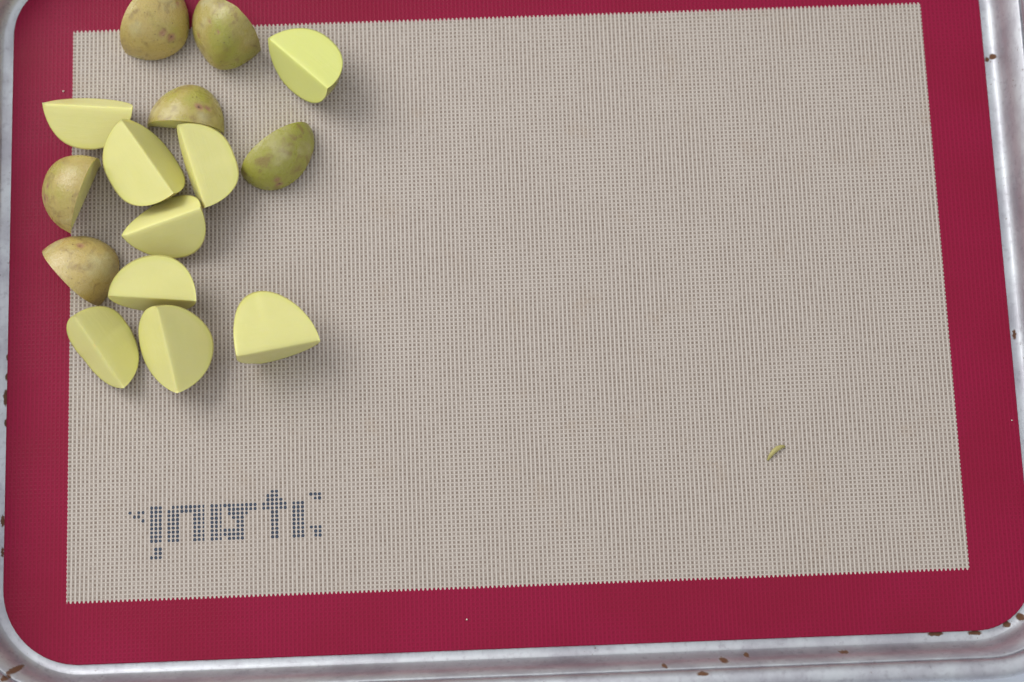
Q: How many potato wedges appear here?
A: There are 15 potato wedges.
